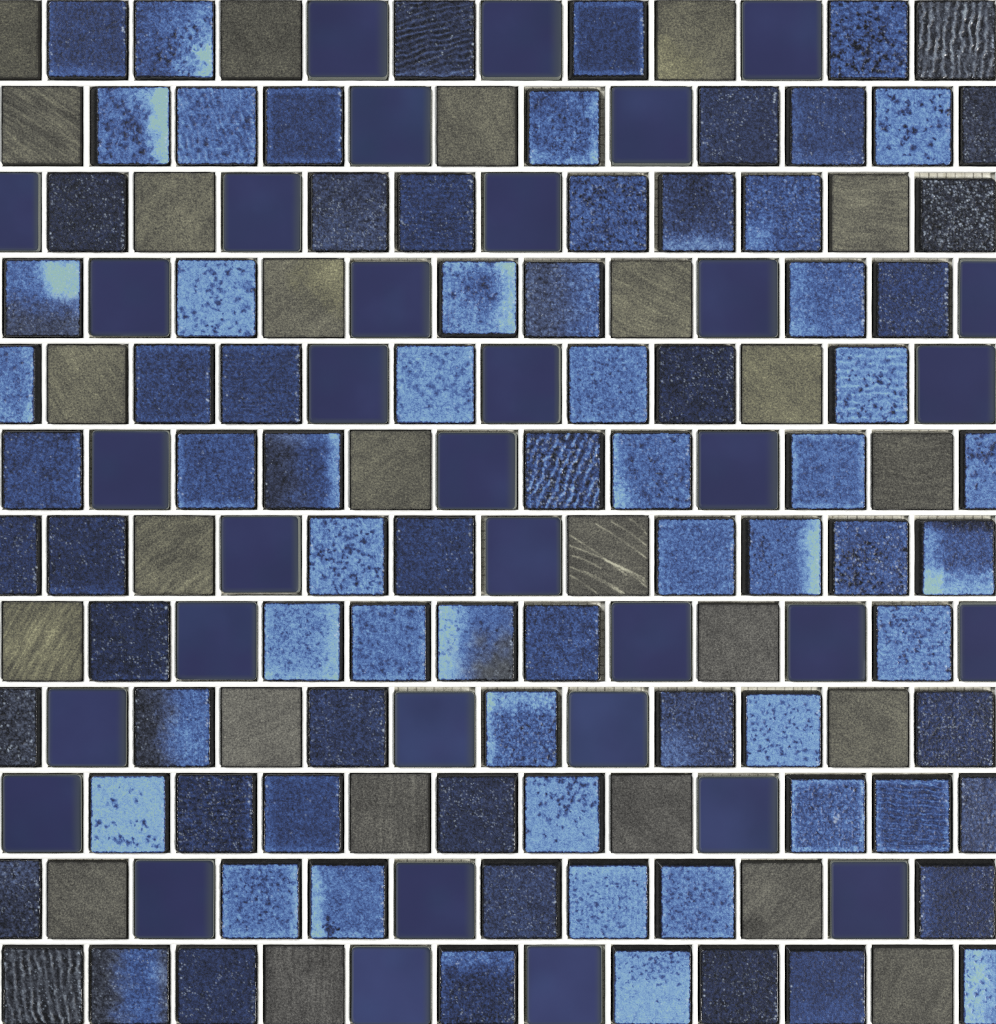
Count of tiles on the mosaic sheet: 144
